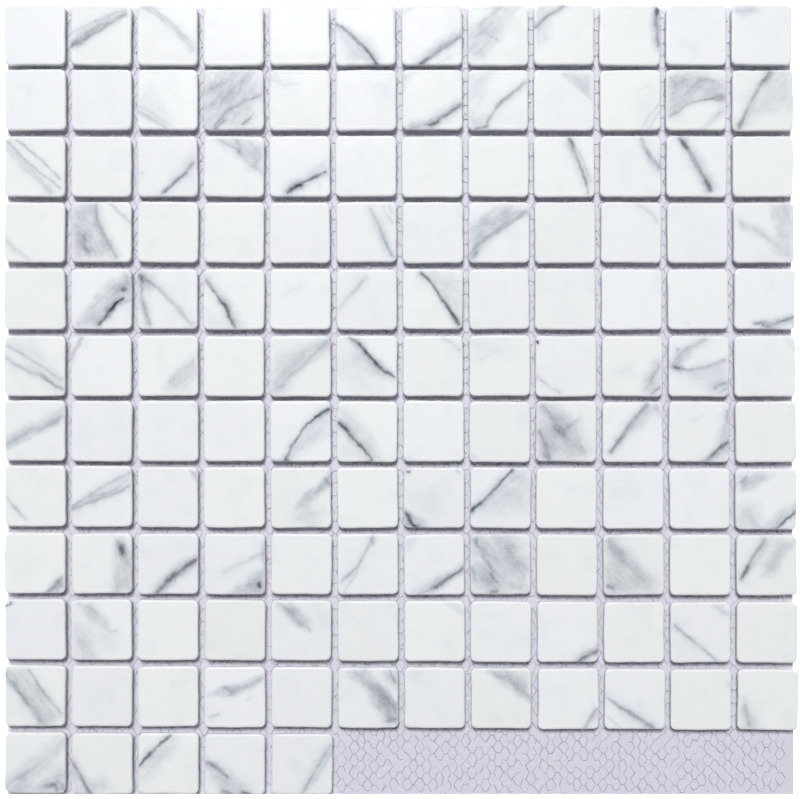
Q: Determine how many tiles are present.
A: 137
